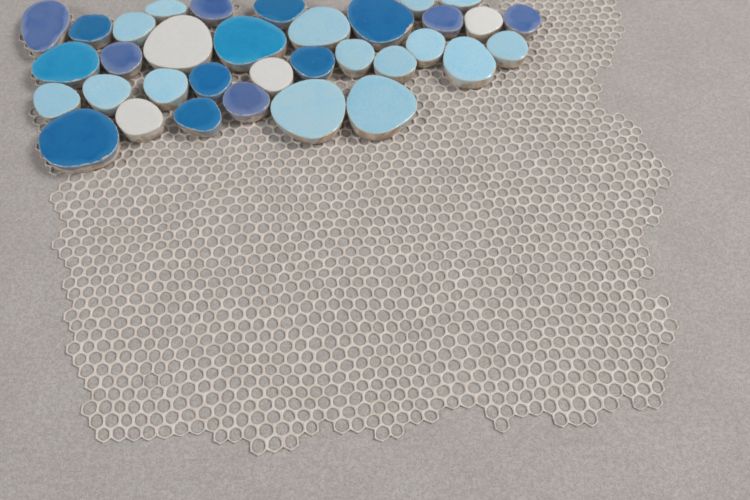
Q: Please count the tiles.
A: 34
